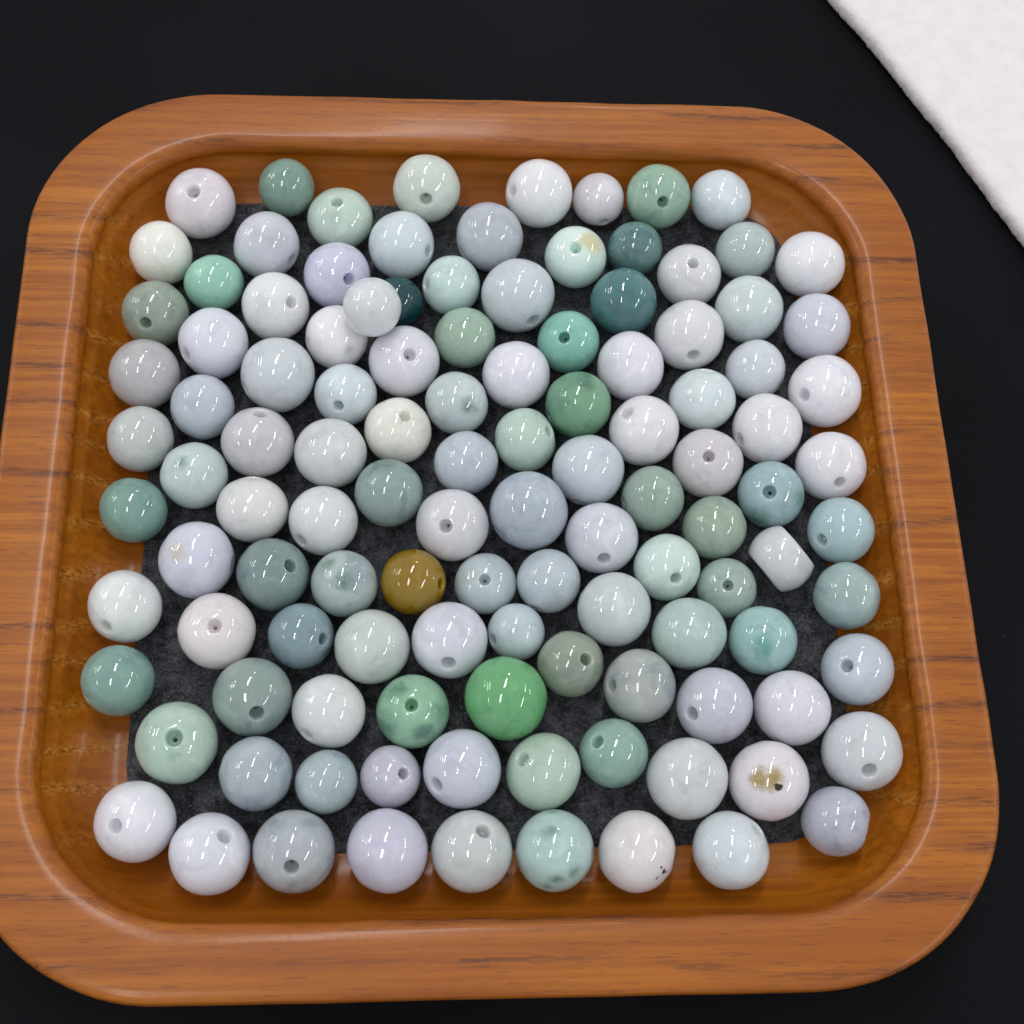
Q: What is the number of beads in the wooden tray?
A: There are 116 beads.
